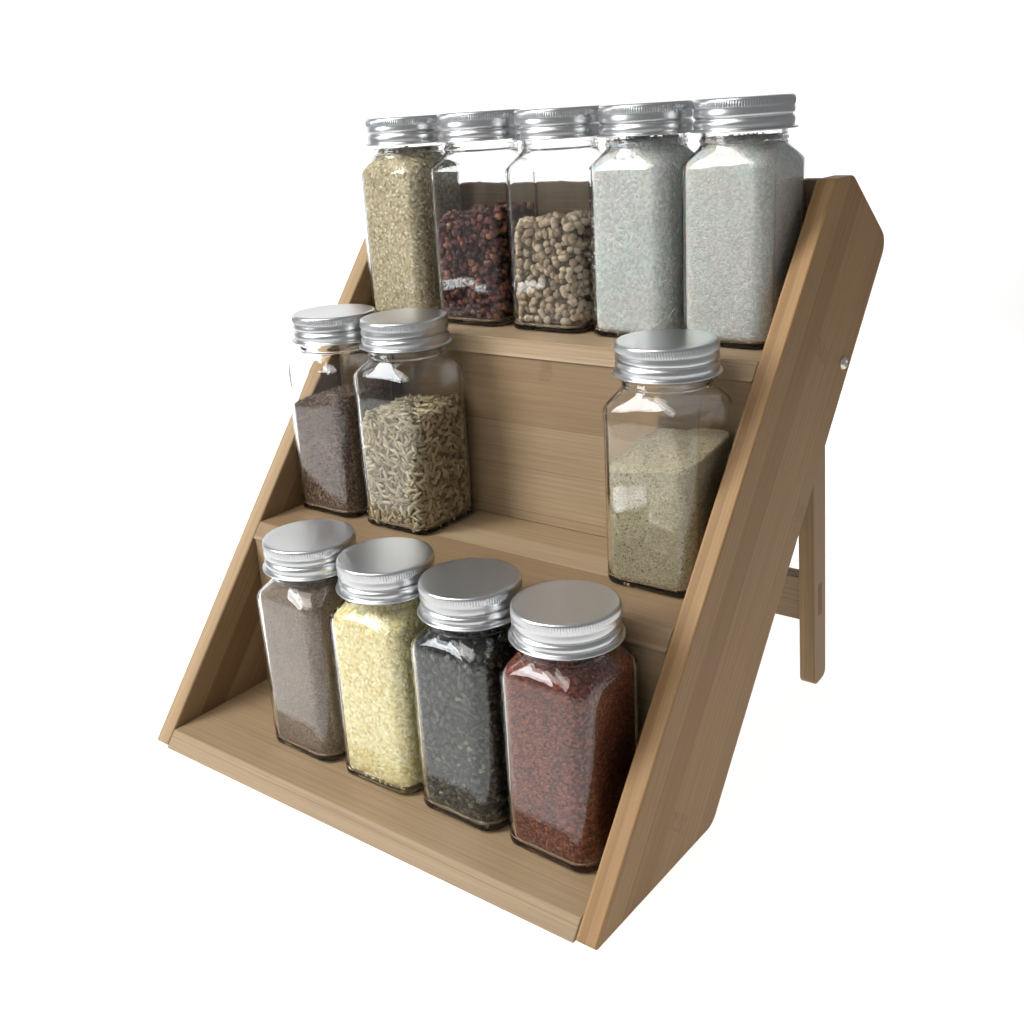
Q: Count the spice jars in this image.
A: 12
